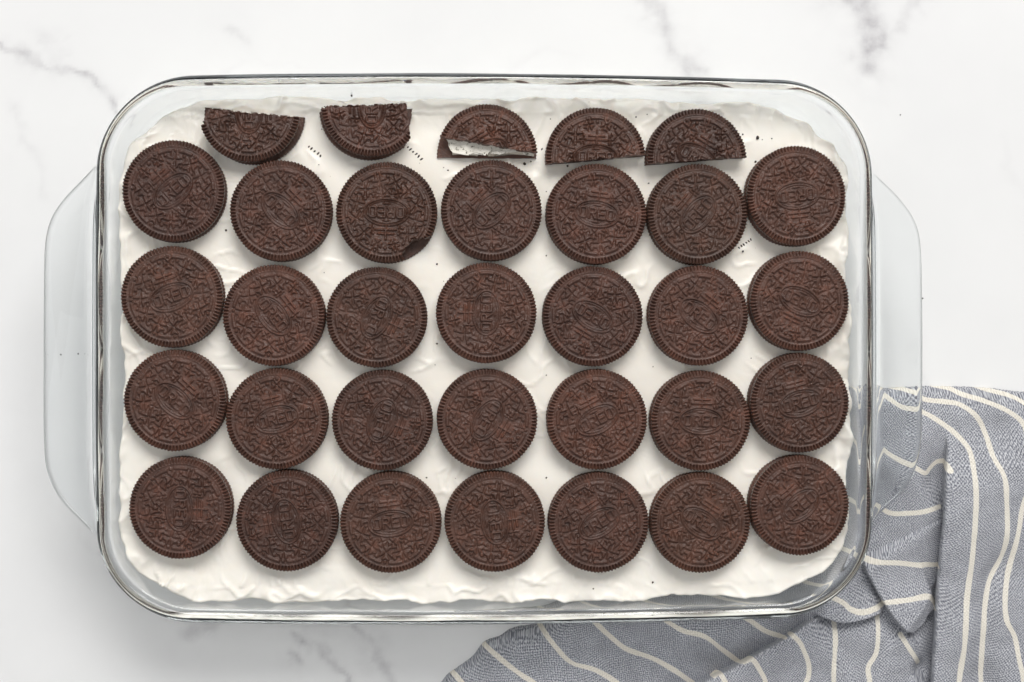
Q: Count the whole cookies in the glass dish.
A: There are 28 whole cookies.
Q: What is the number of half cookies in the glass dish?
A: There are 5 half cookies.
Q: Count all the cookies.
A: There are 33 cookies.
